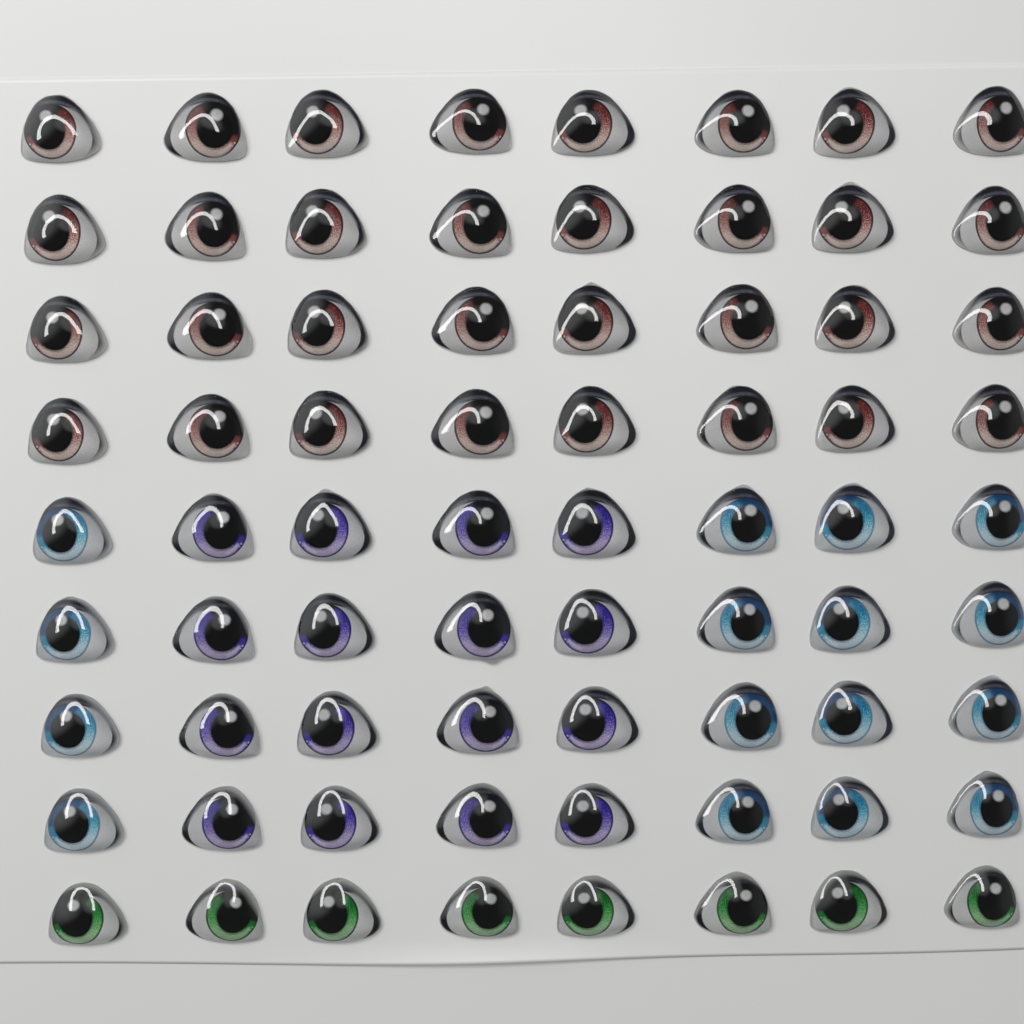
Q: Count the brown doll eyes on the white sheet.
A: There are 32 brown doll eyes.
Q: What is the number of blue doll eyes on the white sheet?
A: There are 16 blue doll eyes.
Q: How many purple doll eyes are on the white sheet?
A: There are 16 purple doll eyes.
